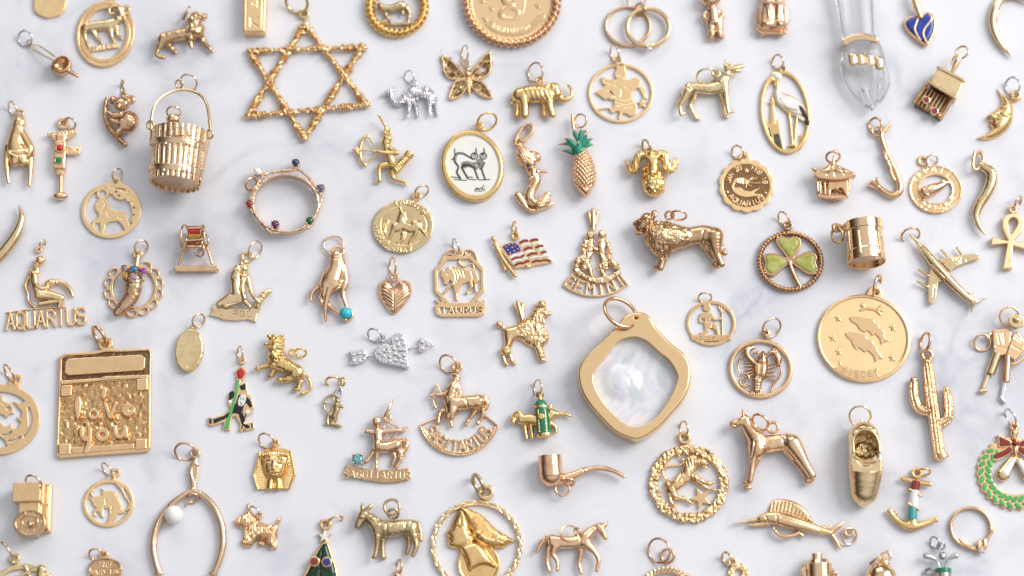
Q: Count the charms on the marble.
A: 96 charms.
